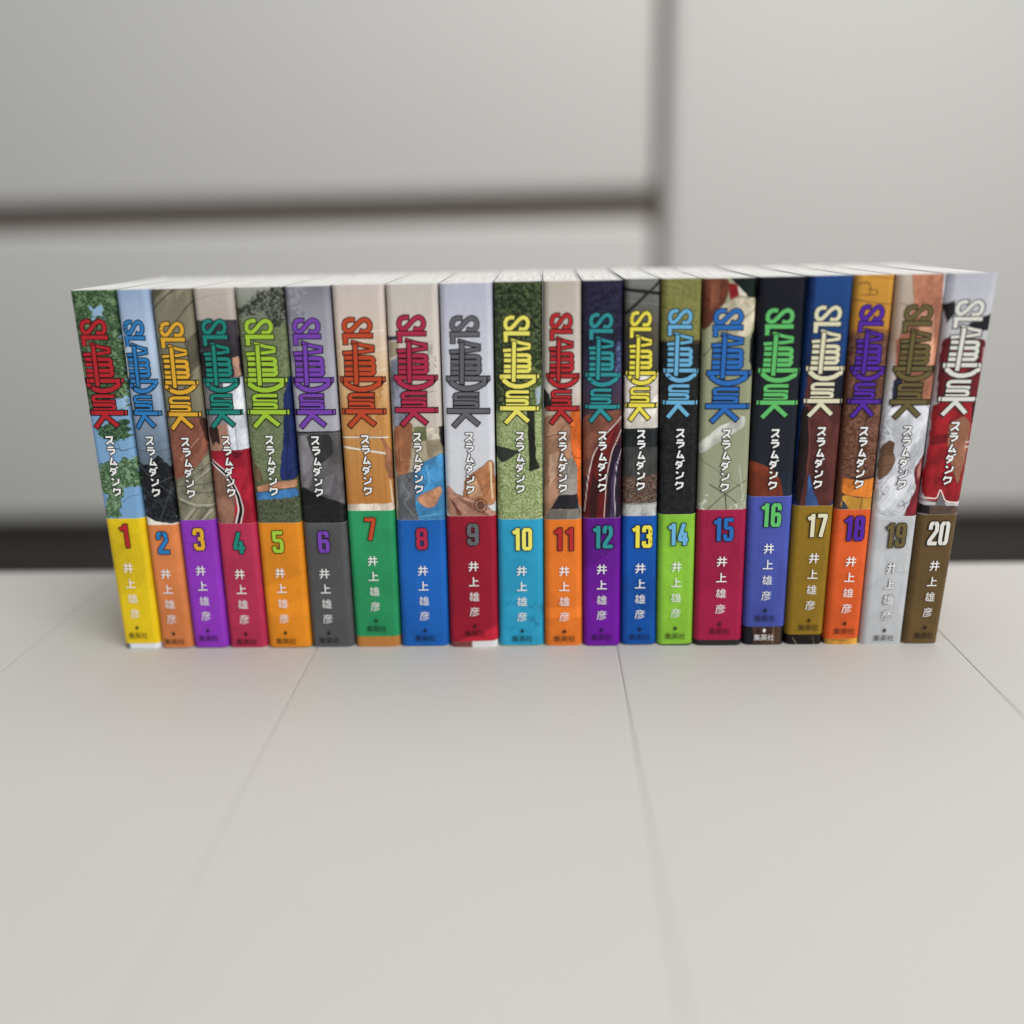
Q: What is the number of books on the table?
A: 20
